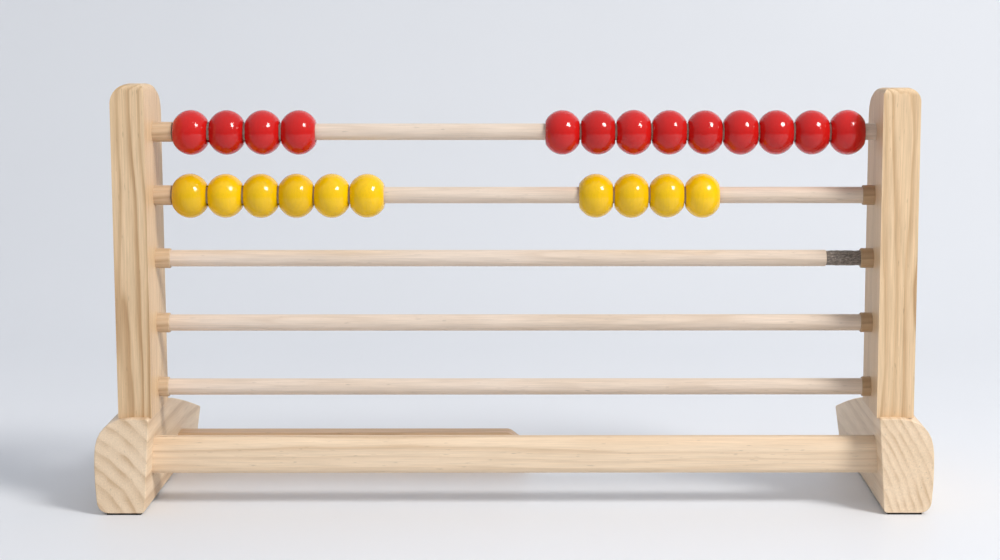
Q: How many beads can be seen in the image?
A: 23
